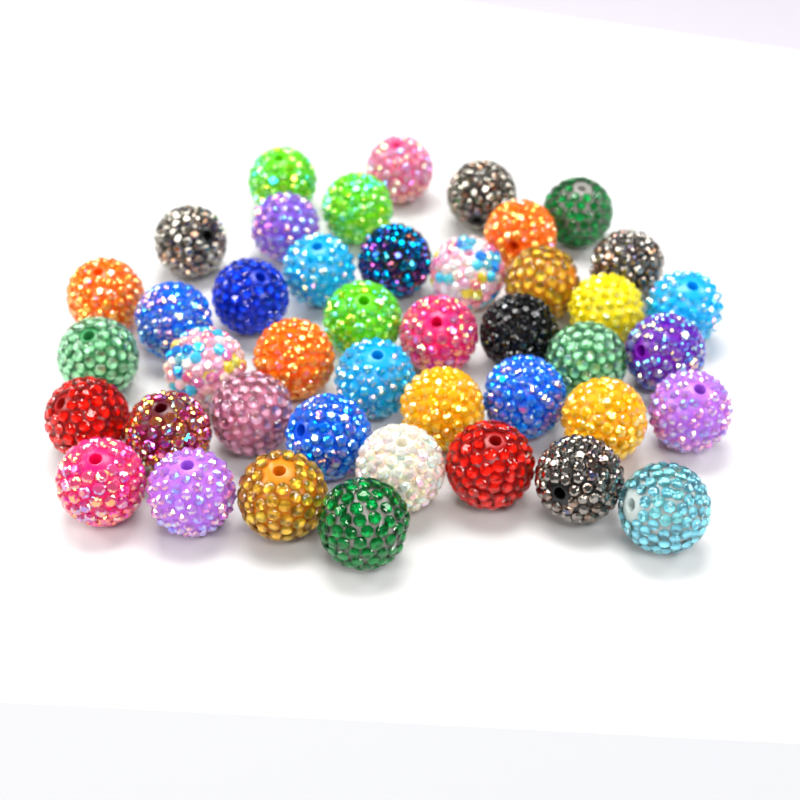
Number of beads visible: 43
